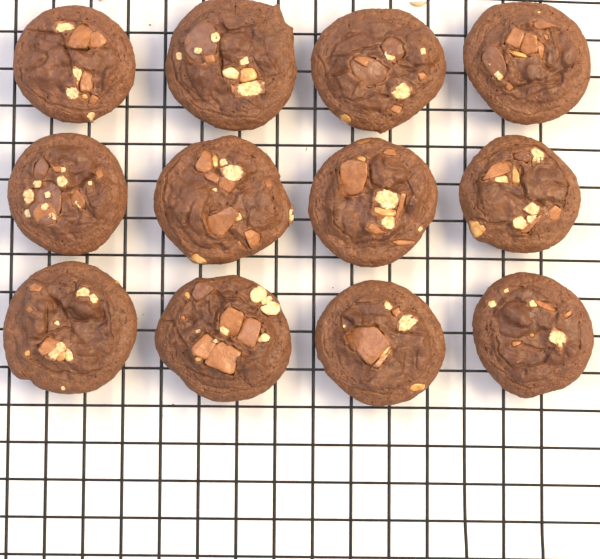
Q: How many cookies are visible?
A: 12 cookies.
